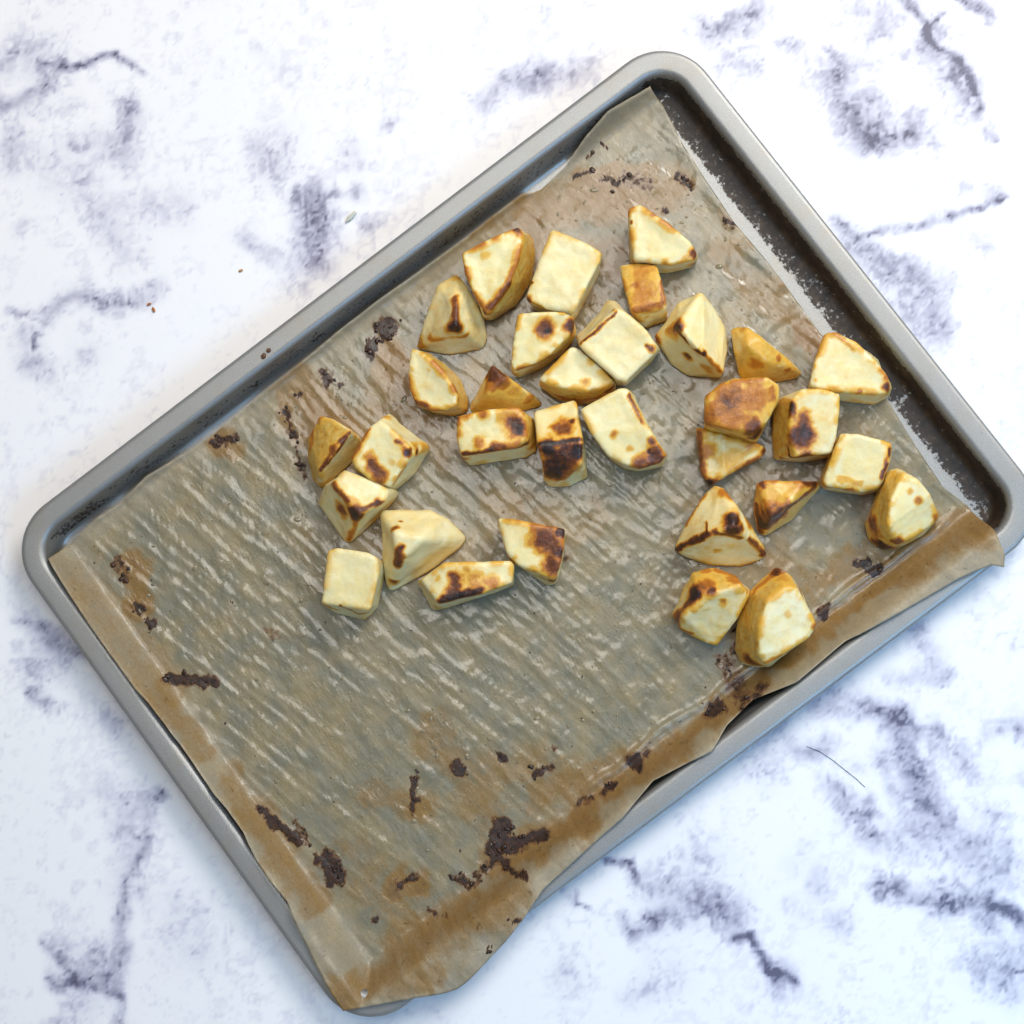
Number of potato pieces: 32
